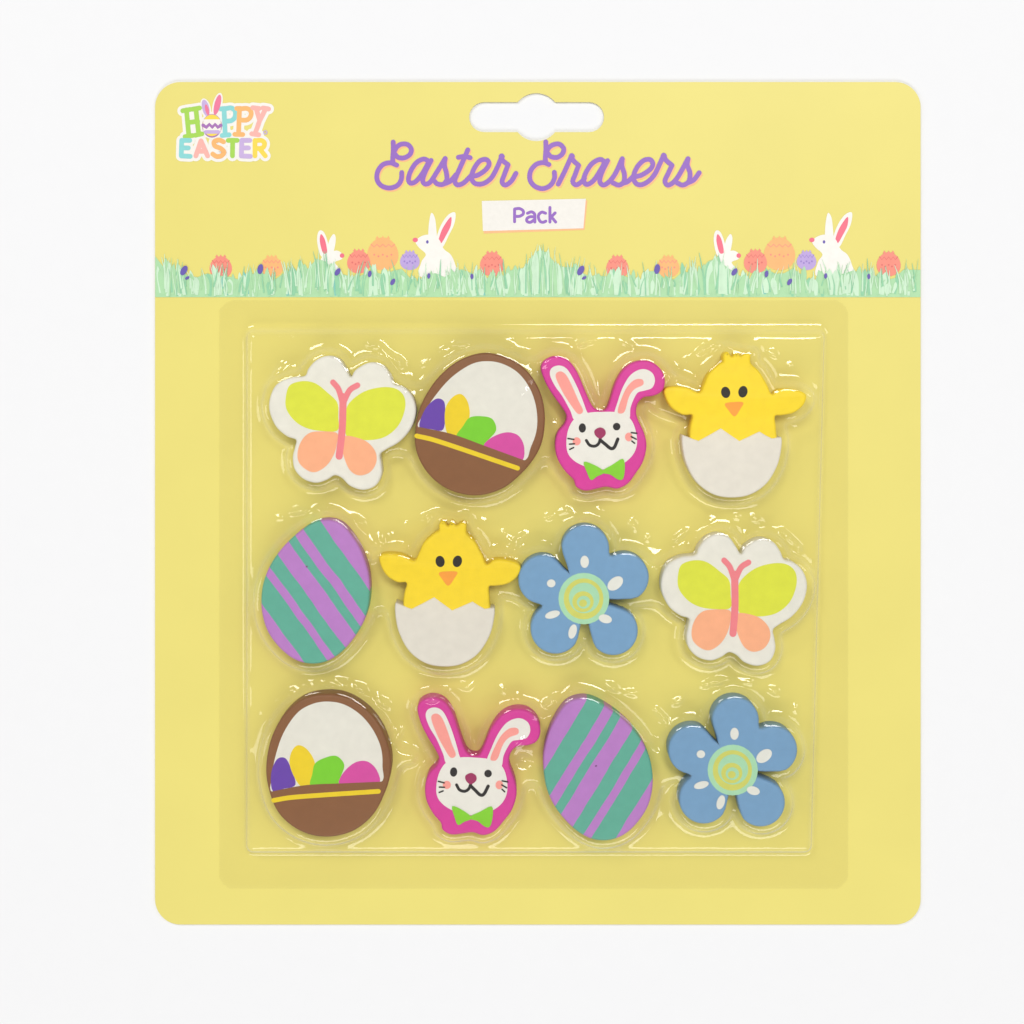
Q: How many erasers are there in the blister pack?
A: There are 12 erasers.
